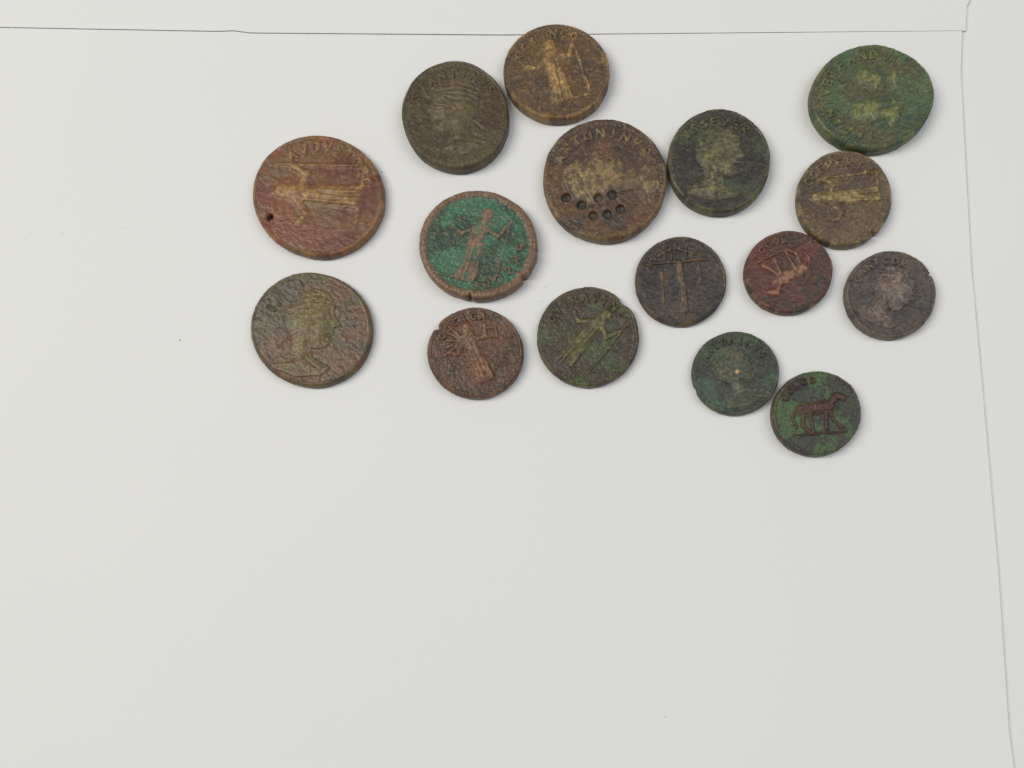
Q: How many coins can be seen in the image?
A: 16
